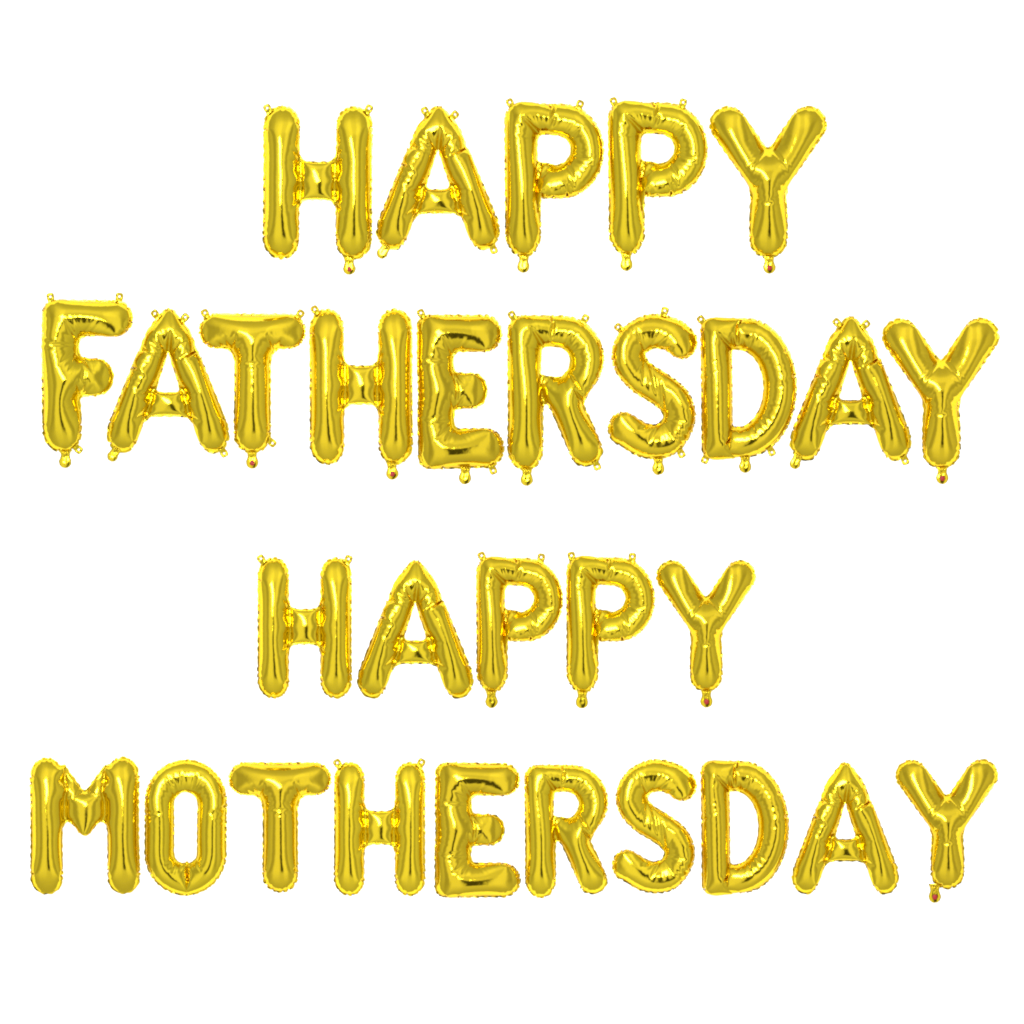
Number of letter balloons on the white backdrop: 30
